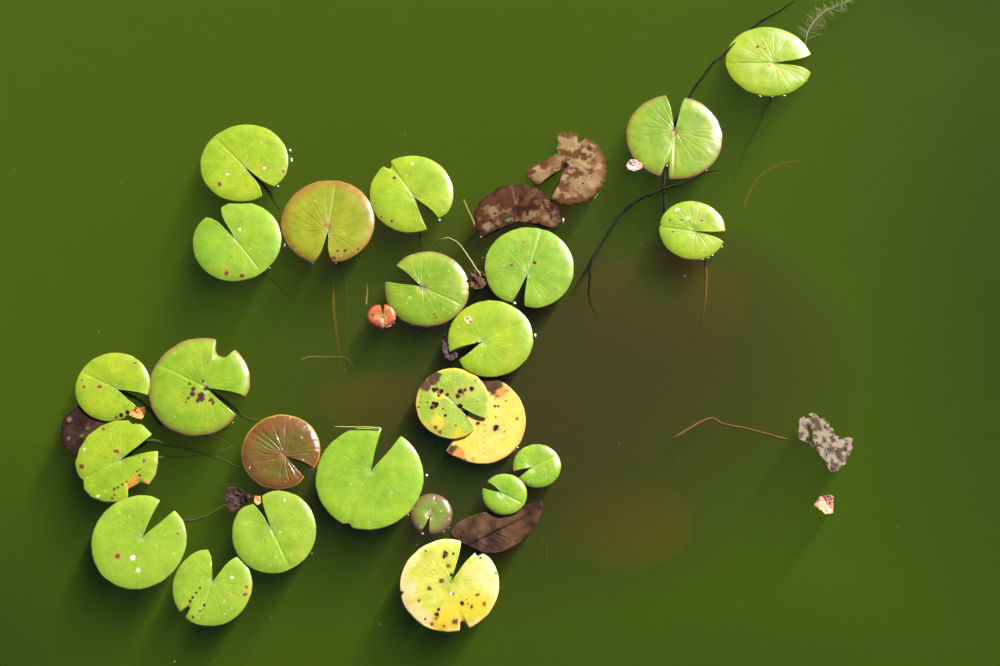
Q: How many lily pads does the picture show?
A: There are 28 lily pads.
